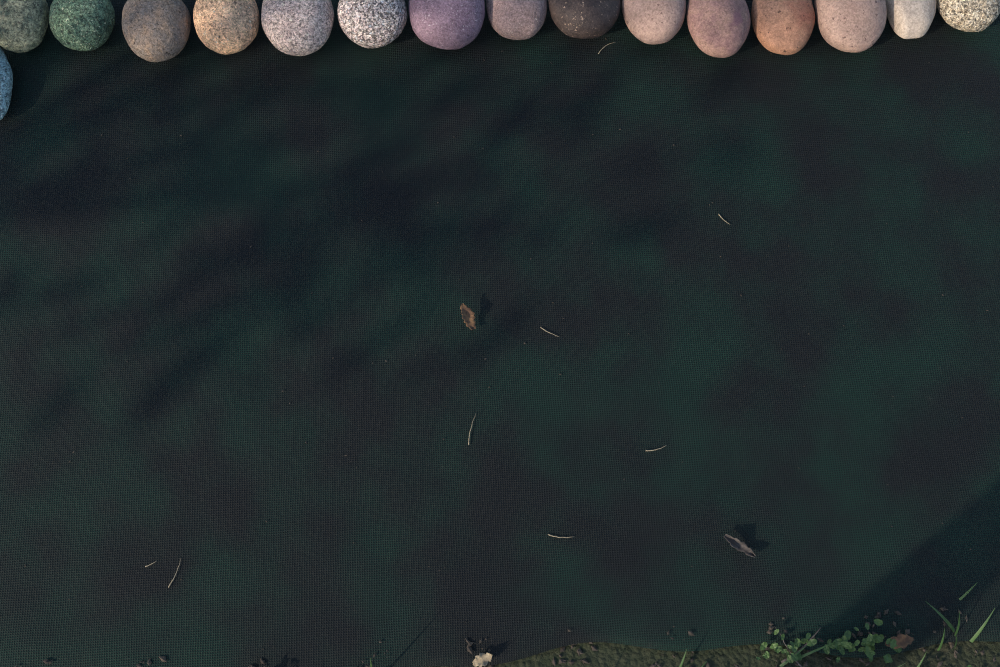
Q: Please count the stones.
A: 16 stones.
